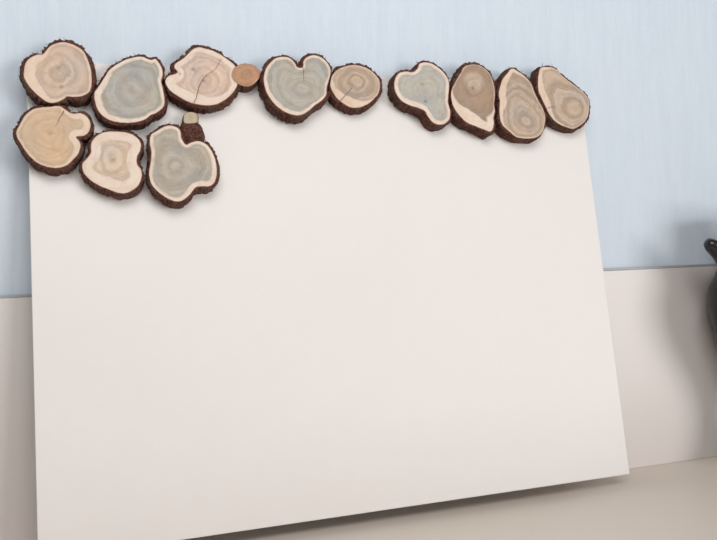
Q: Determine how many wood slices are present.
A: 12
